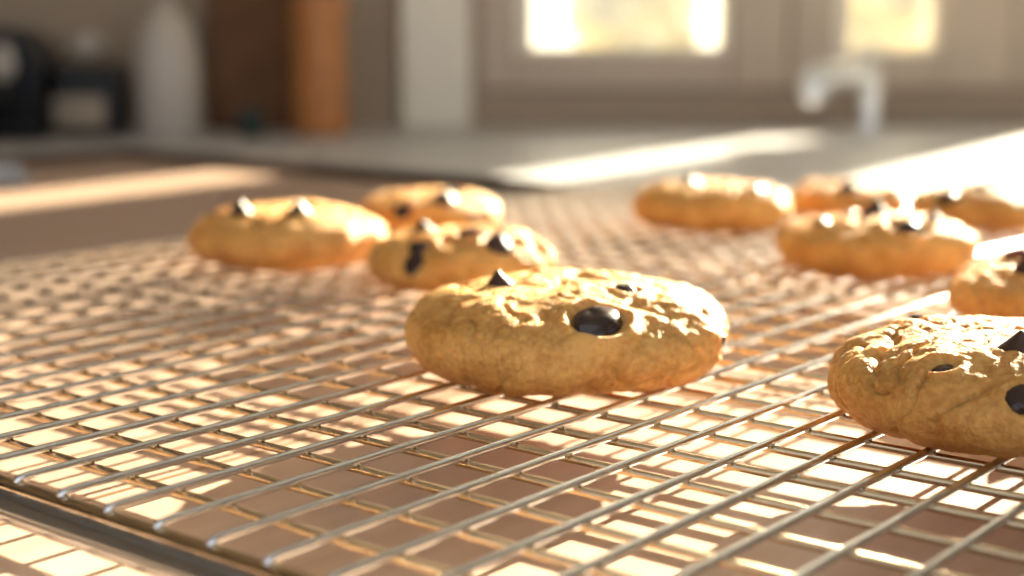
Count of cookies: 10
